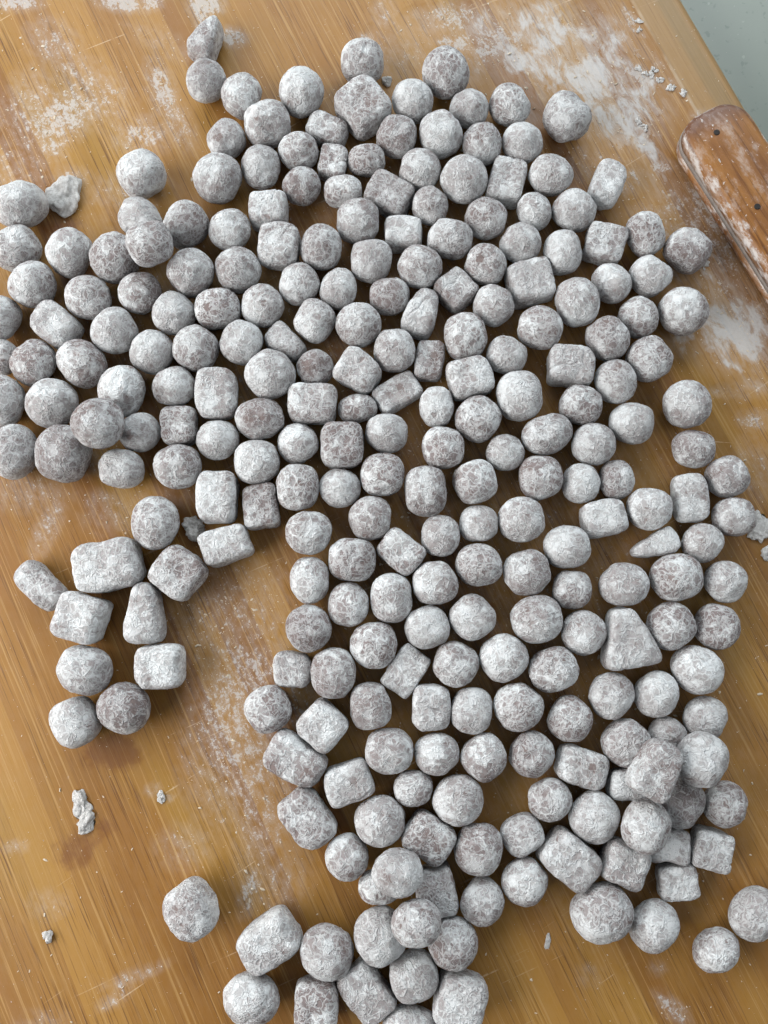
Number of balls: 198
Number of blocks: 60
